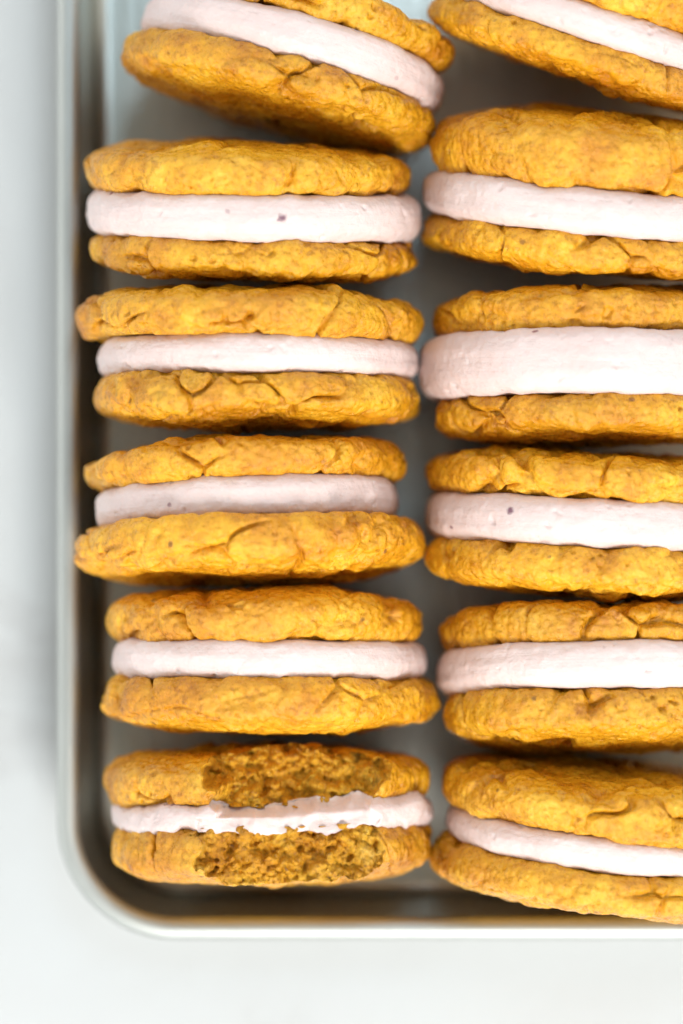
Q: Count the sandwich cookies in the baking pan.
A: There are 12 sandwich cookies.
